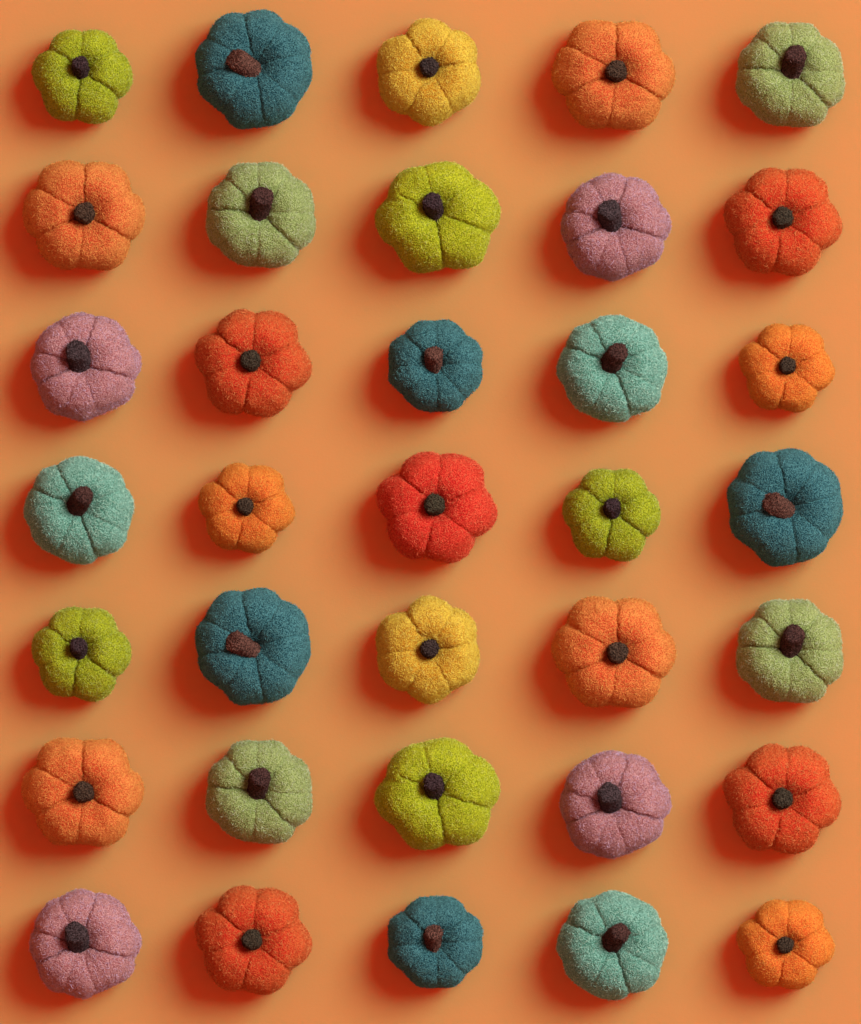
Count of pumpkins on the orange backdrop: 35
